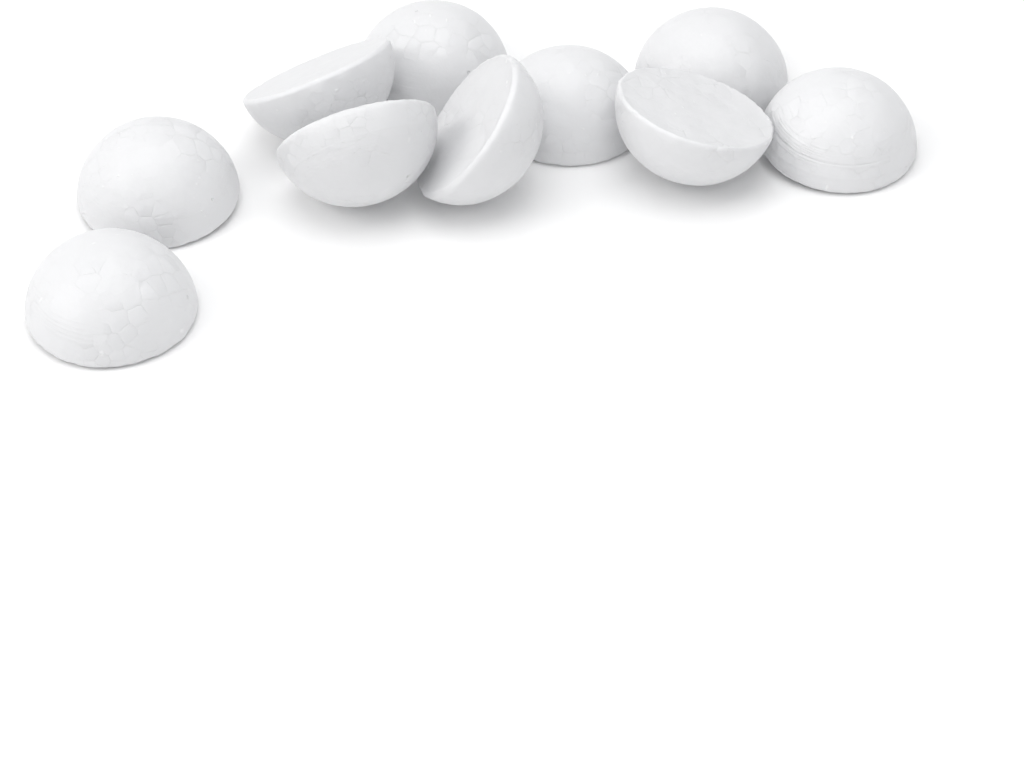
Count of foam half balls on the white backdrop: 10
